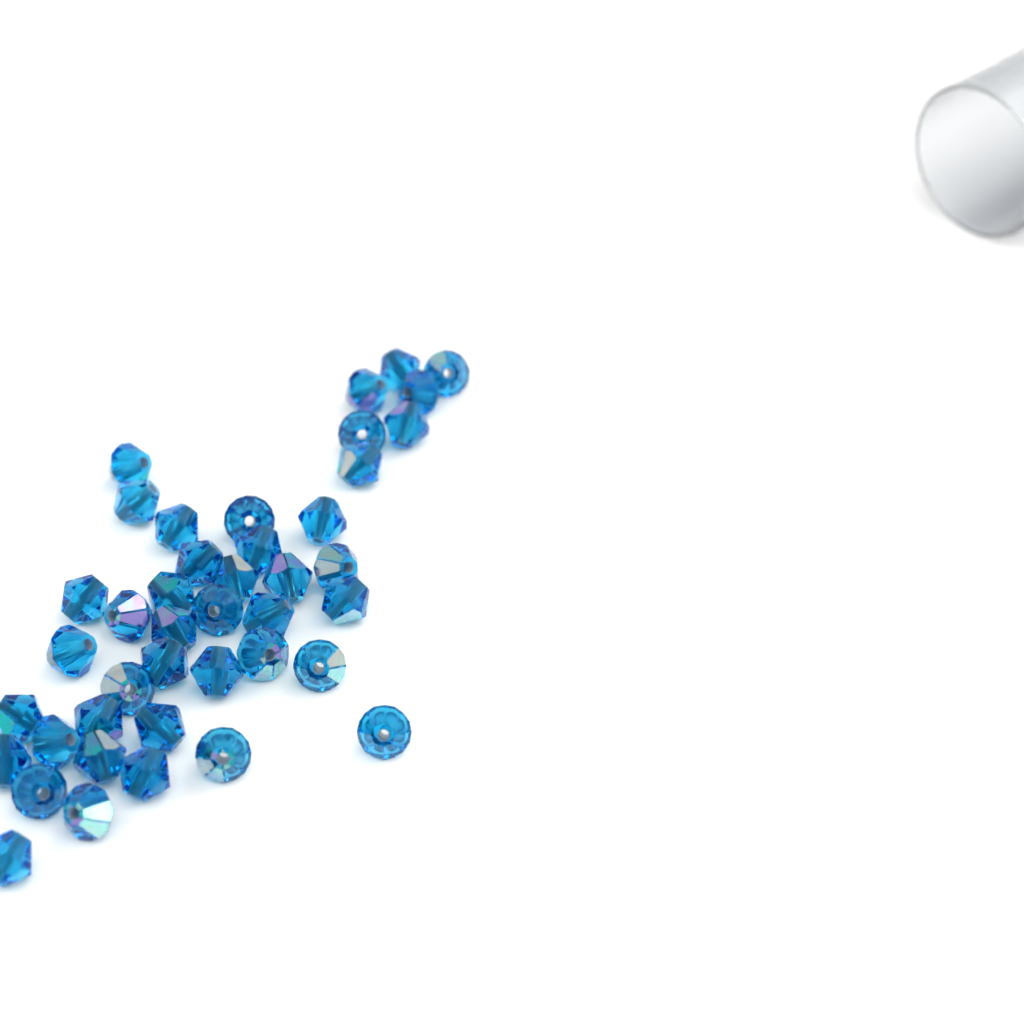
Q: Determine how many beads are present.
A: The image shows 42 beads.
